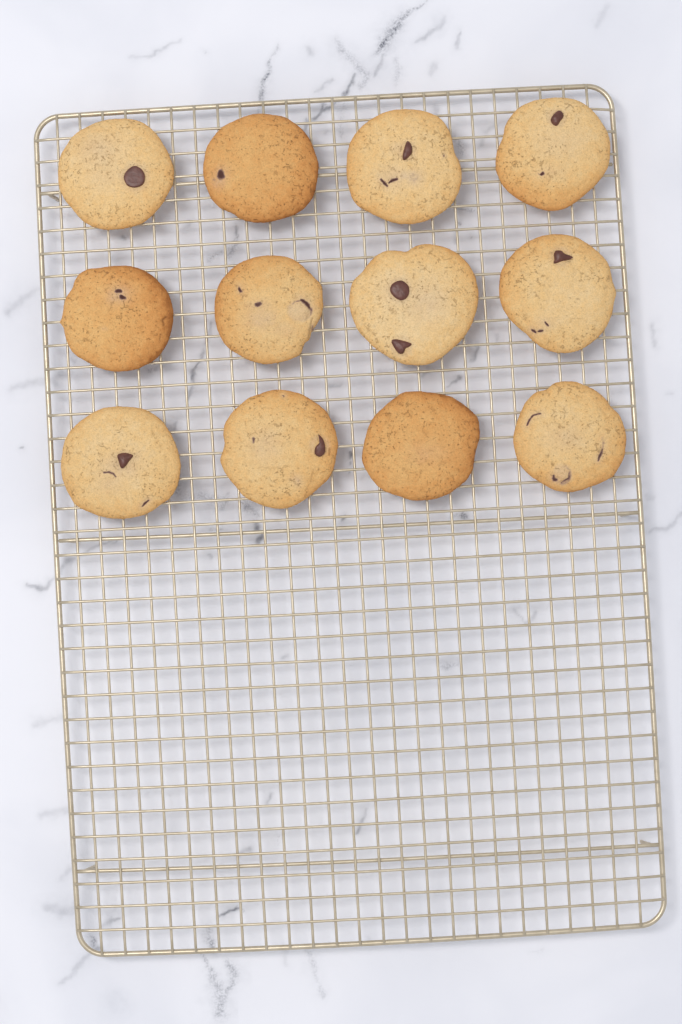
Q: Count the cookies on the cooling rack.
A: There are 12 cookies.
